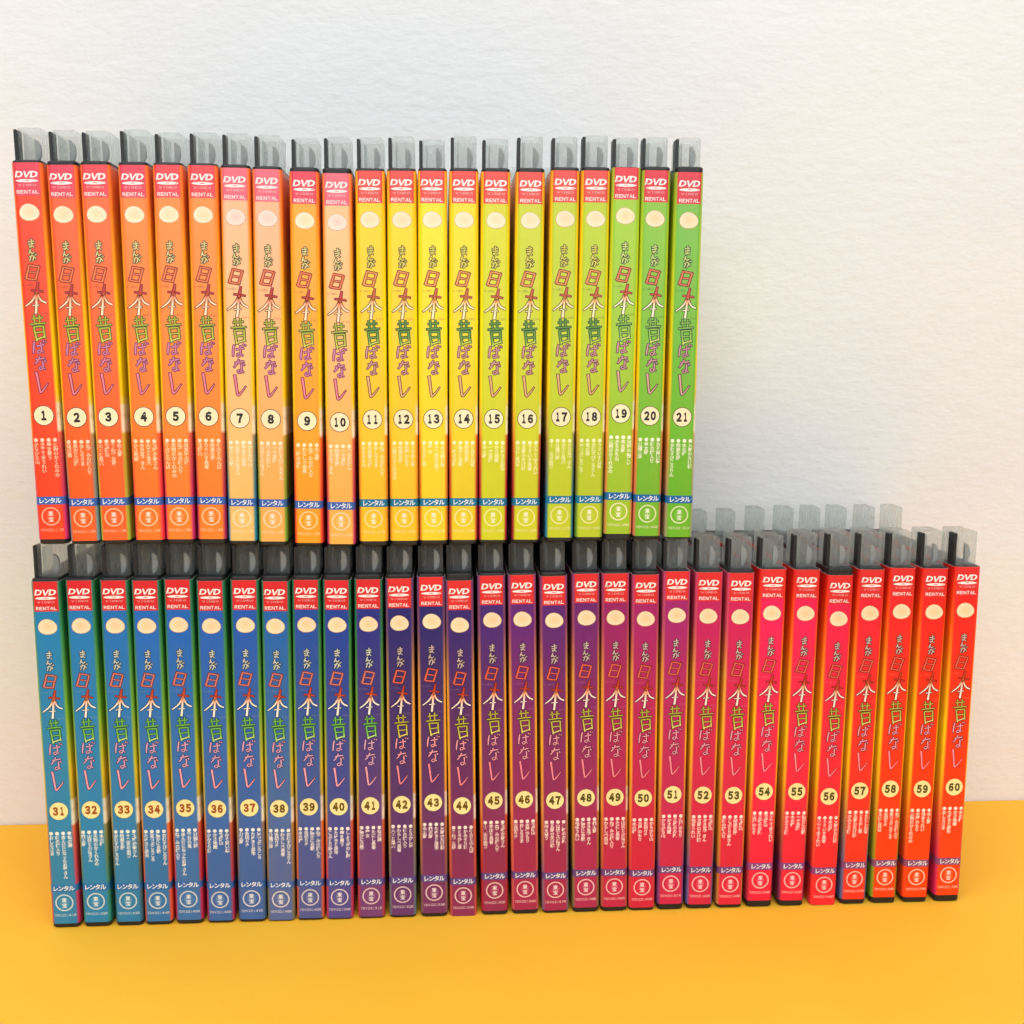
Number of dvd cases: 51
